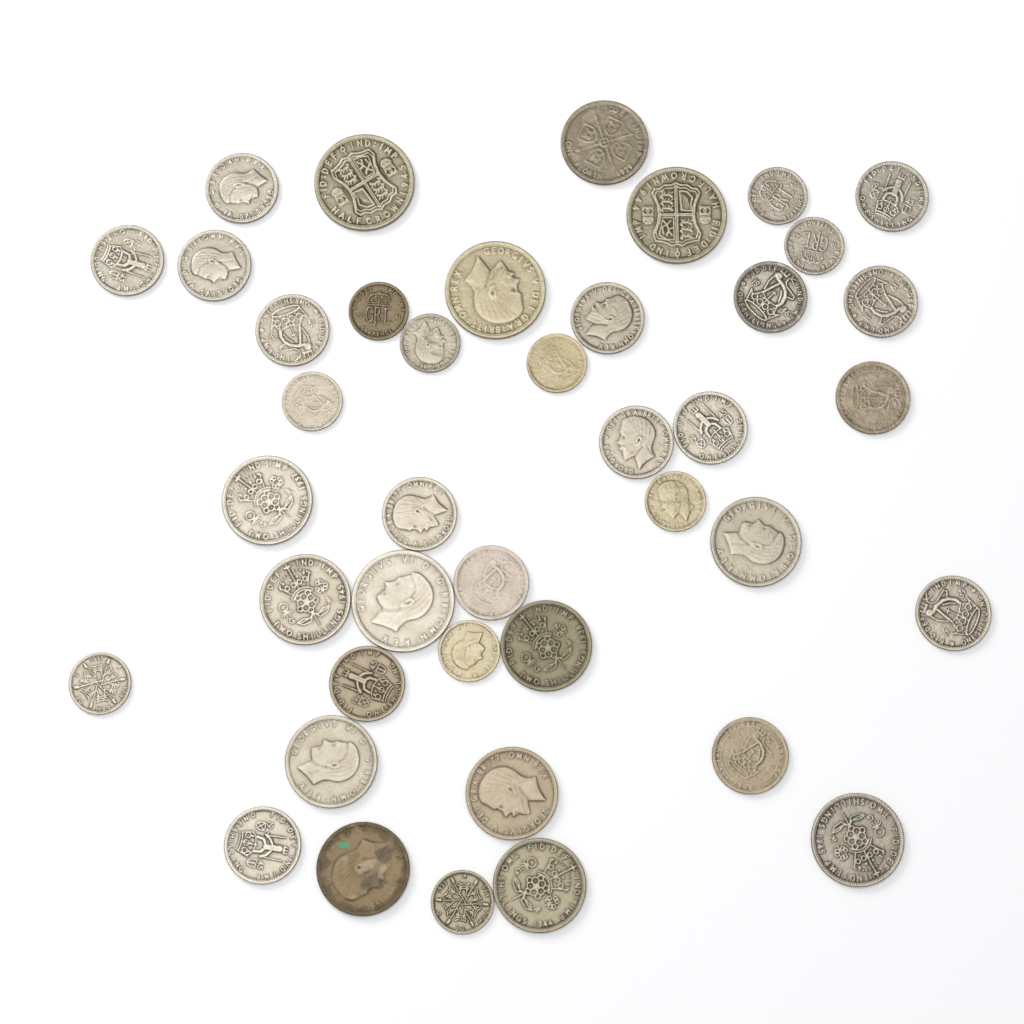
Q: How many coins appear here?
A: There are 41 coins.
